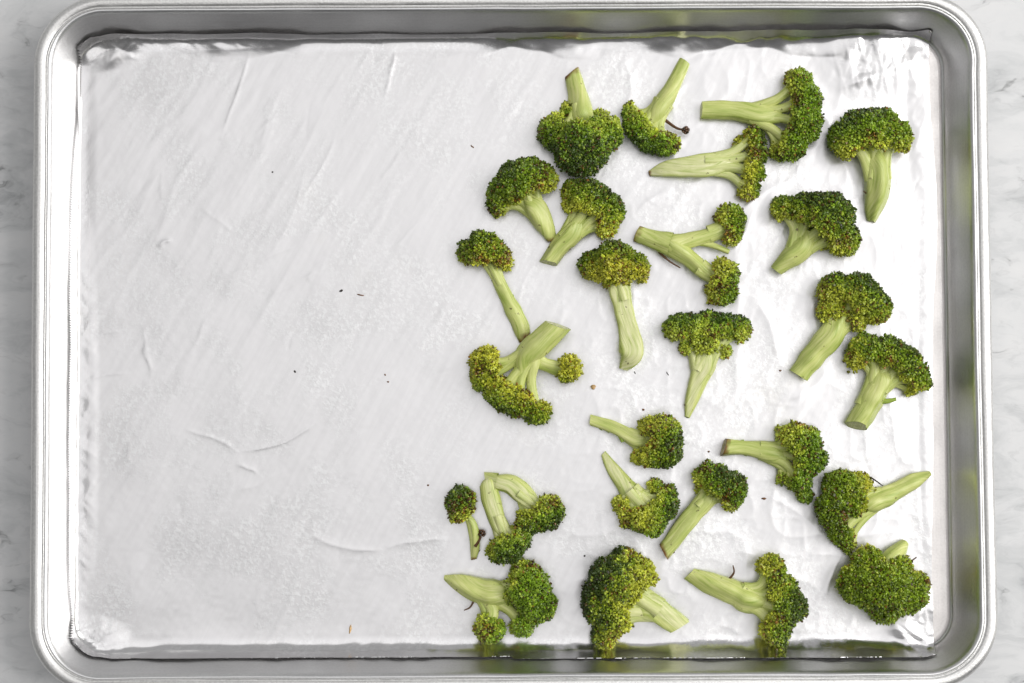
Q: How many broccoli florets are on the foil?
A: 26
